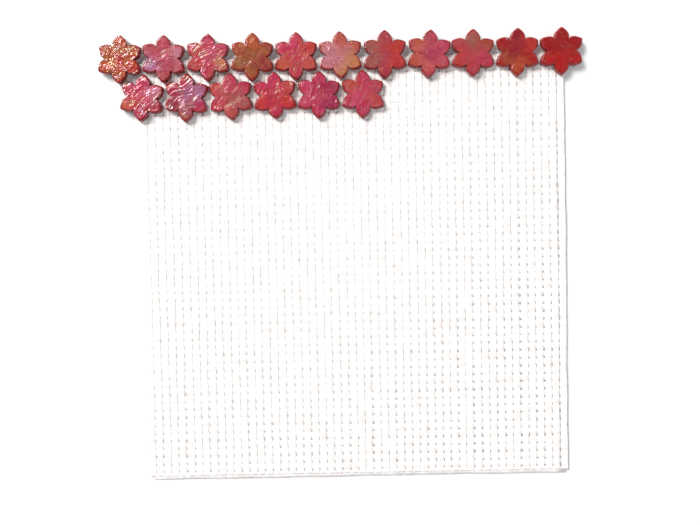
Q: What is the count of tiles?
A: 17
